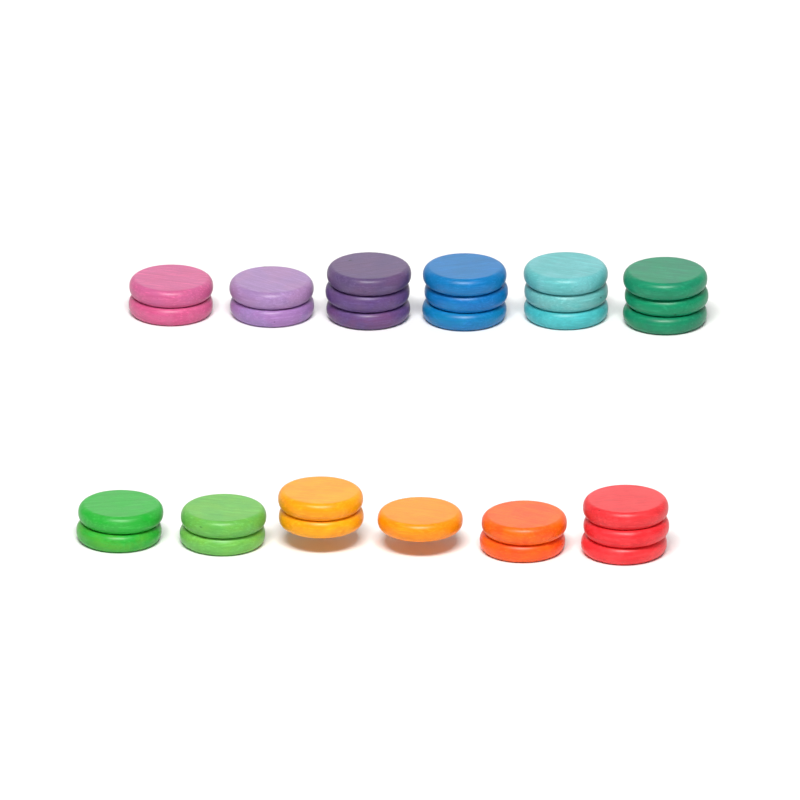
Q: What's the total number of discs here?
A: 28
